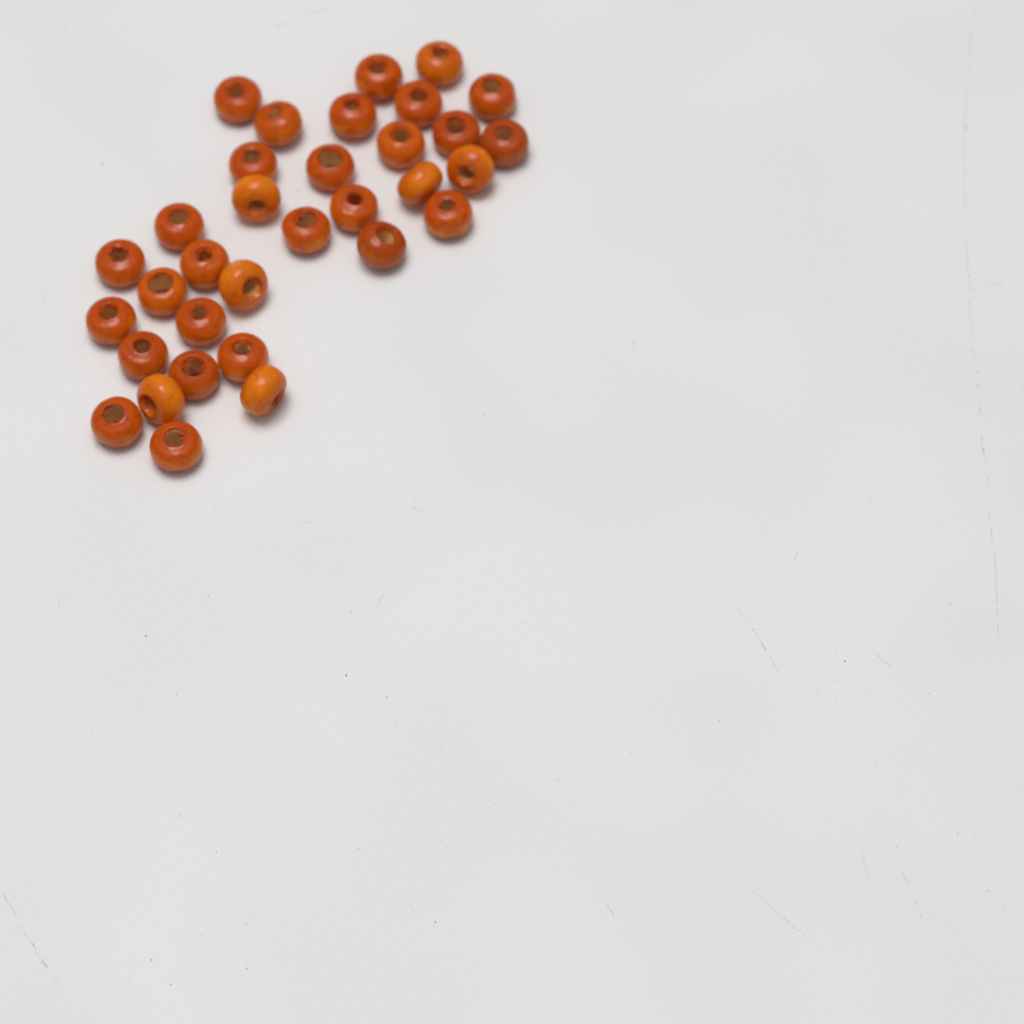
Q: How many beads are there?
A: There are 33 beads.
